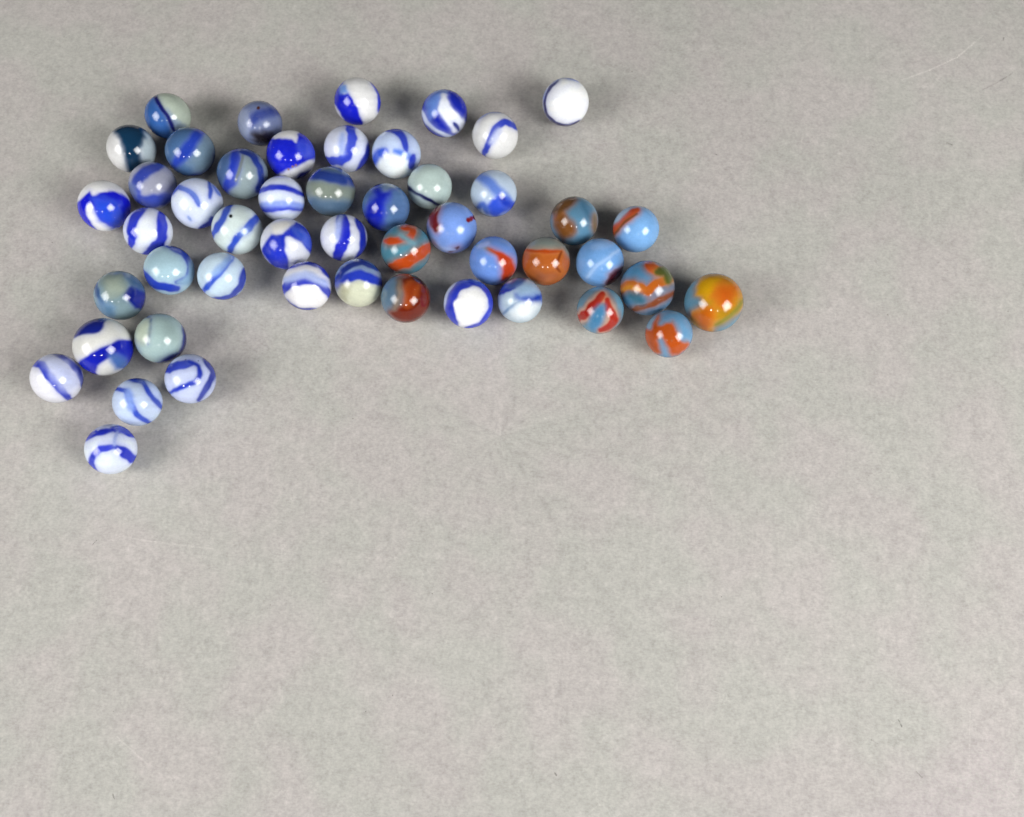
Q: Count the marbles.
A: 49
